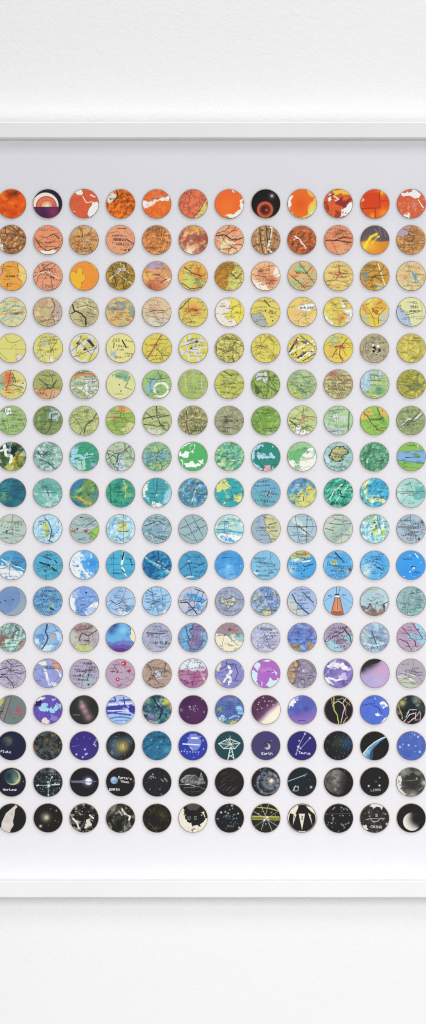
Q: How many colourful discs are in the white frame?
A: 183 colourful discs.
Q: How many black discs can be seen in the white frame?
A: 33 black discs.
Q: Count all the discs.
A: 216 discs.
